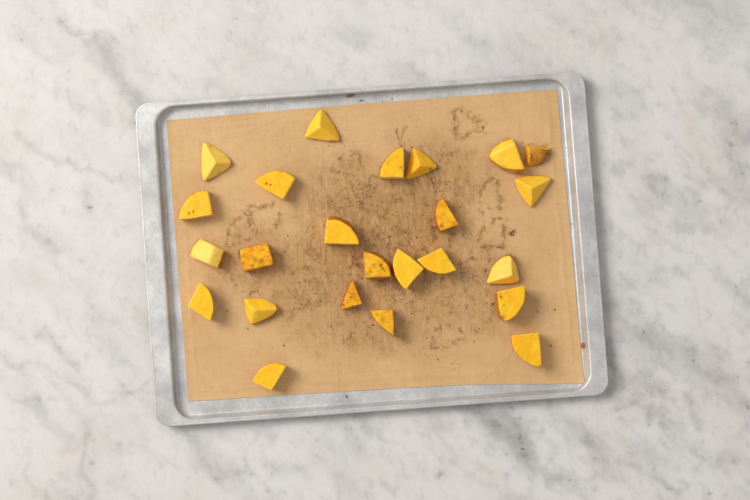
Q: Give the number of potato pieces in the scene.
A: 24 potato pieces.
